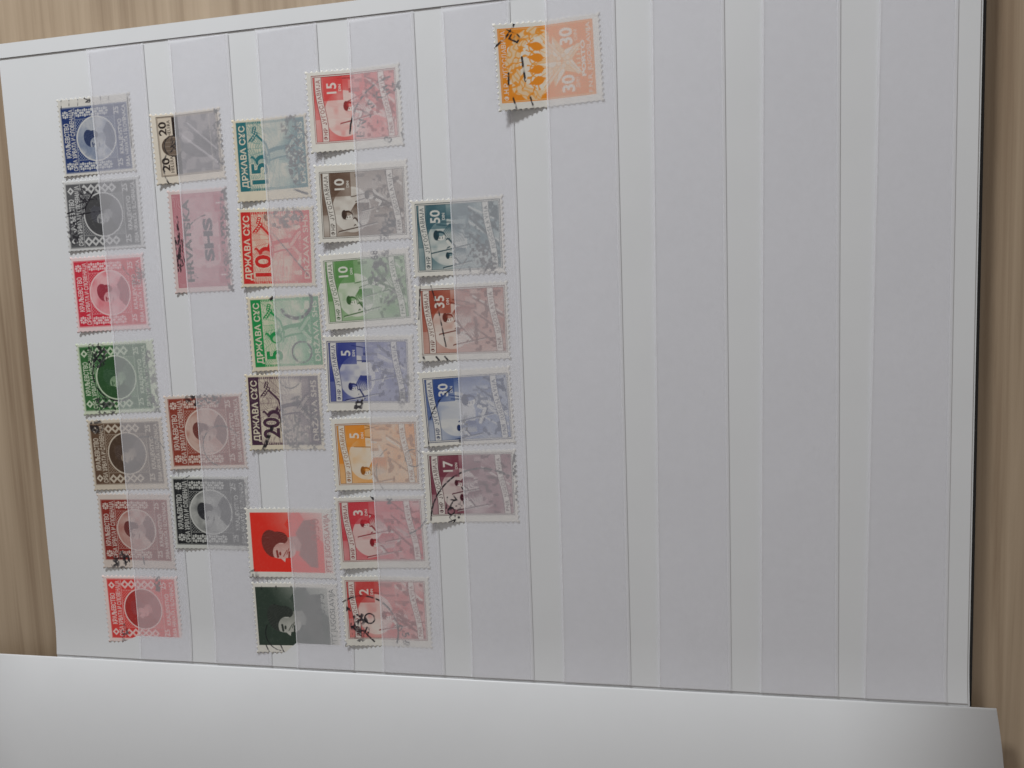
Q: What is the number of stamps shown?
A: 29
